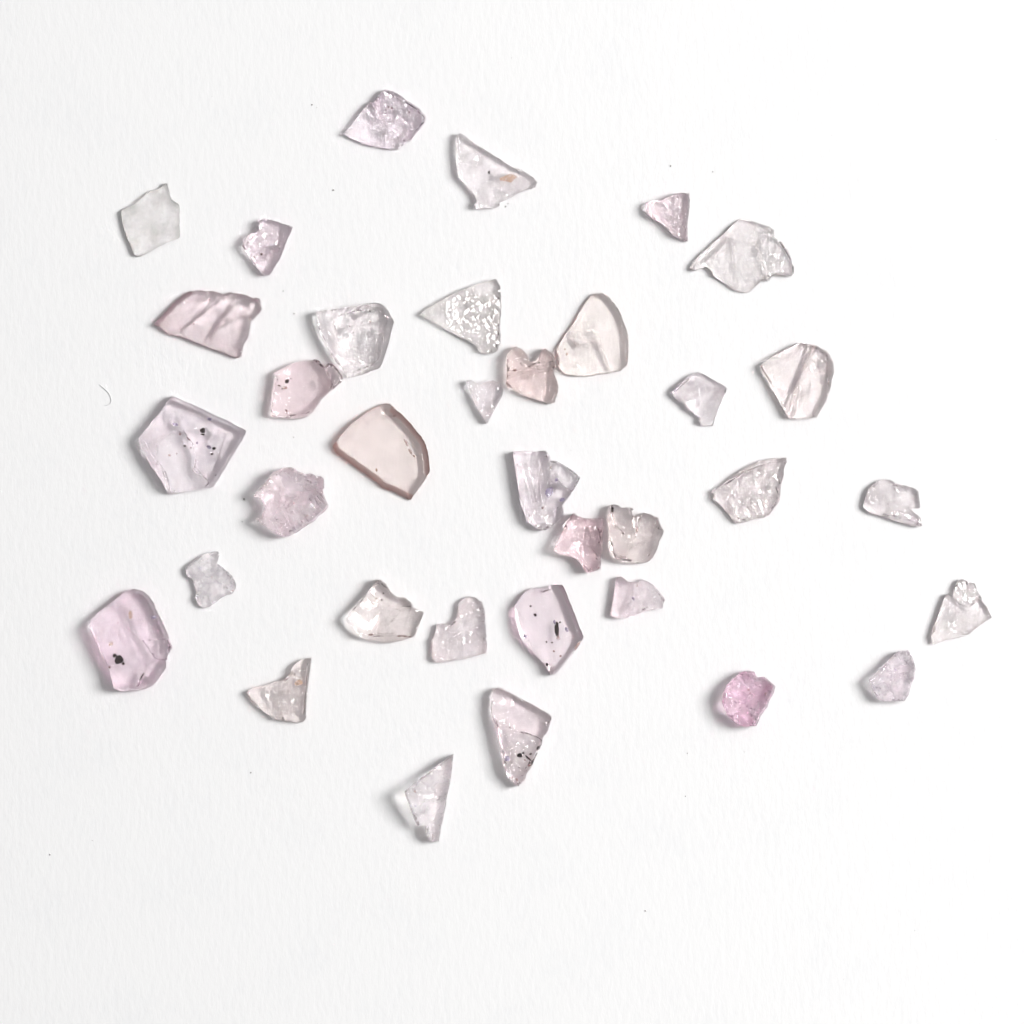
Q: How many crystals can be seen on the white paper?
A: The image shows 35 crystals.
